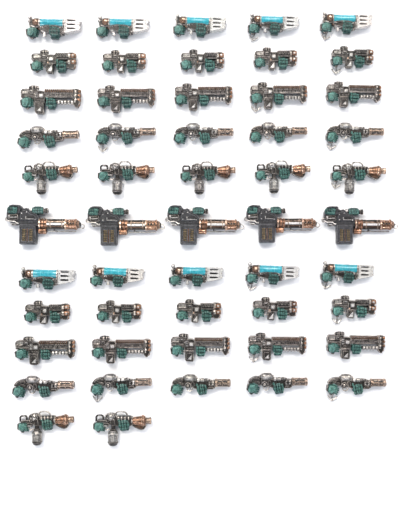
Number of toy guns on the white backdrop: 52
